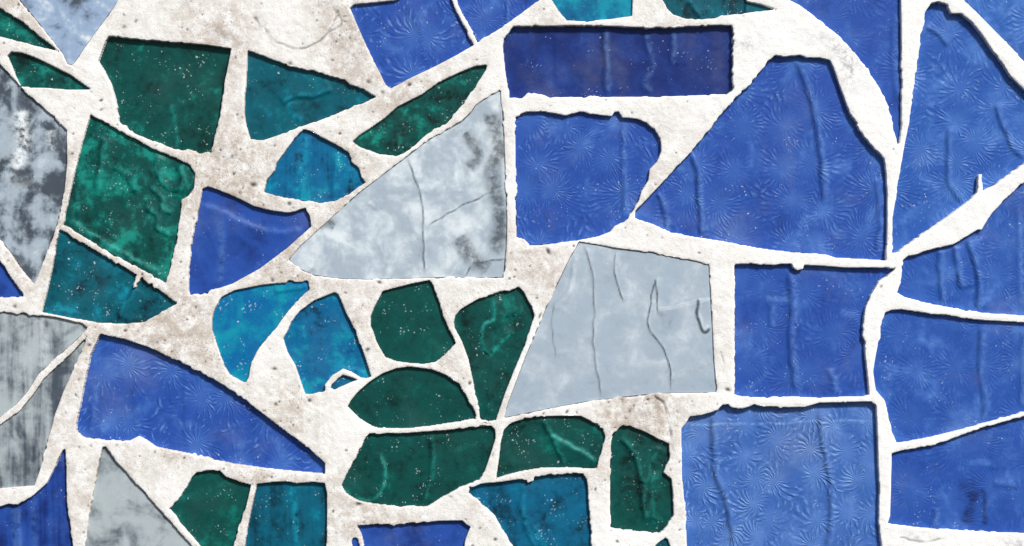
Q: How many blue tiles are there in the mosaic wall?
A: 19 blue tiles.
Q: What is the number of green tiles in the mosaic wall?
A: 12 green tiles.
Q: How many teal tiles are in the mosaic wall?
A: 11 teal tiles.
